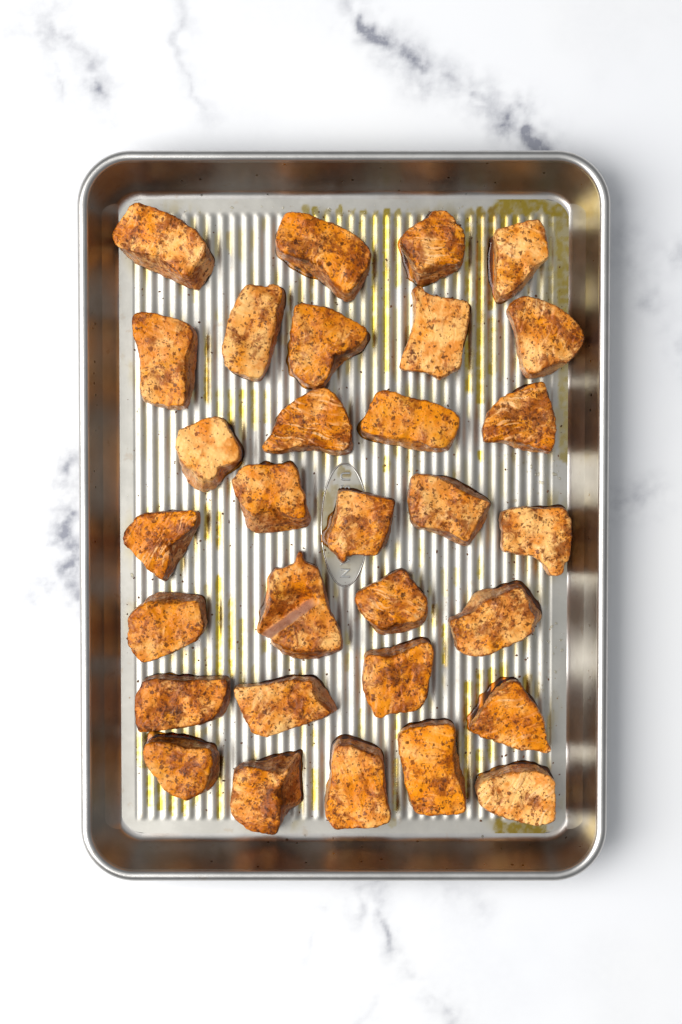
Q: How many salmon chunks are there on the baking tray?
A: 31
